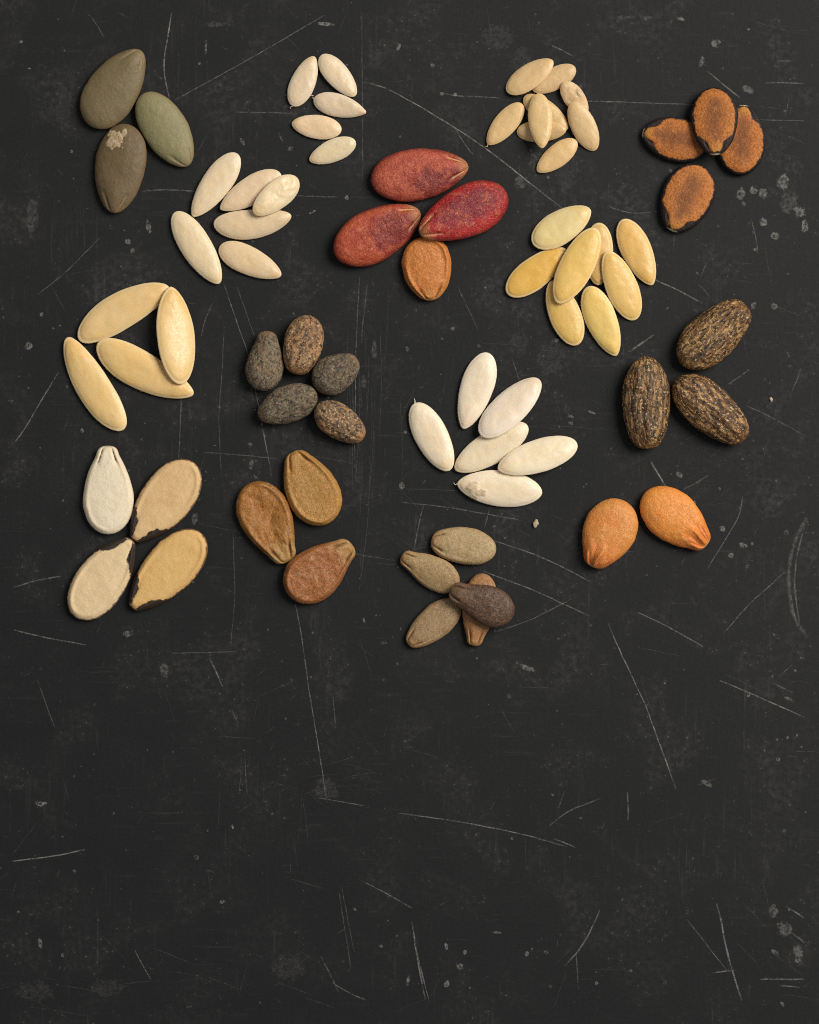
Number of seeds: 71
